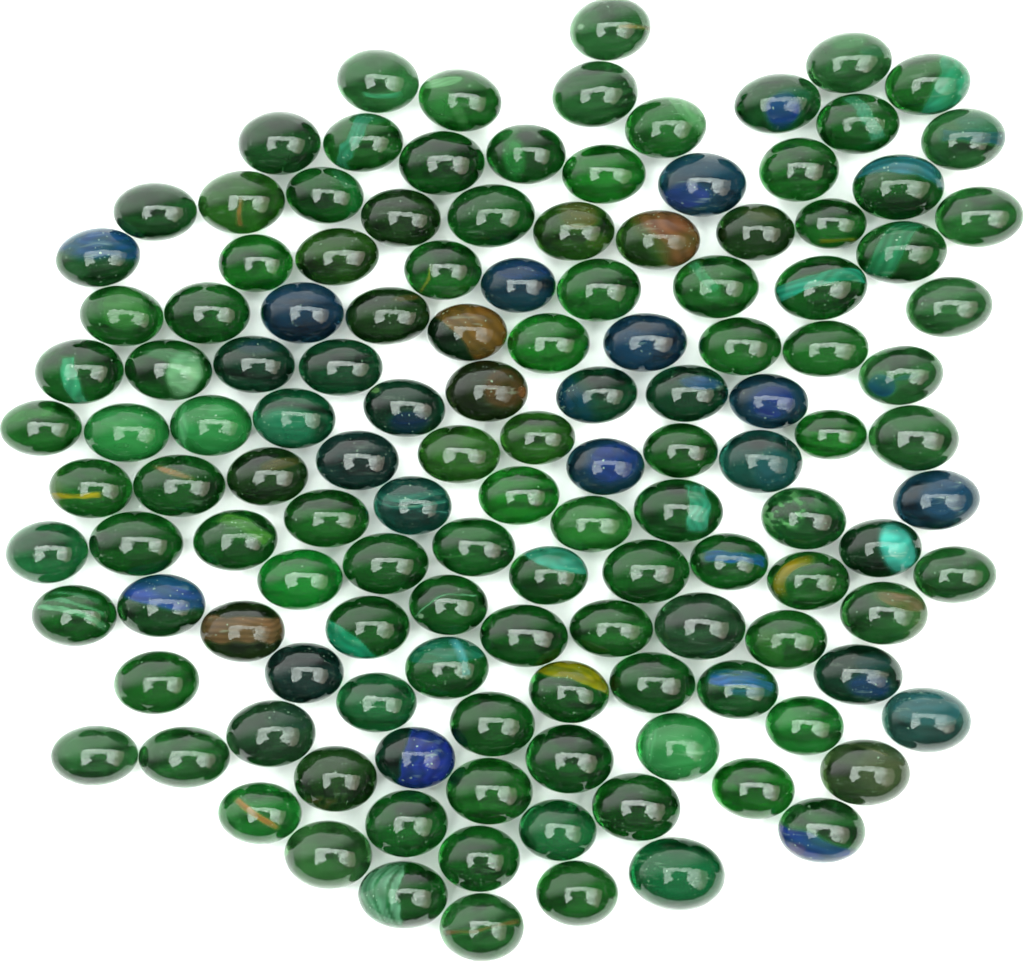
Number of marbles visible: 133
